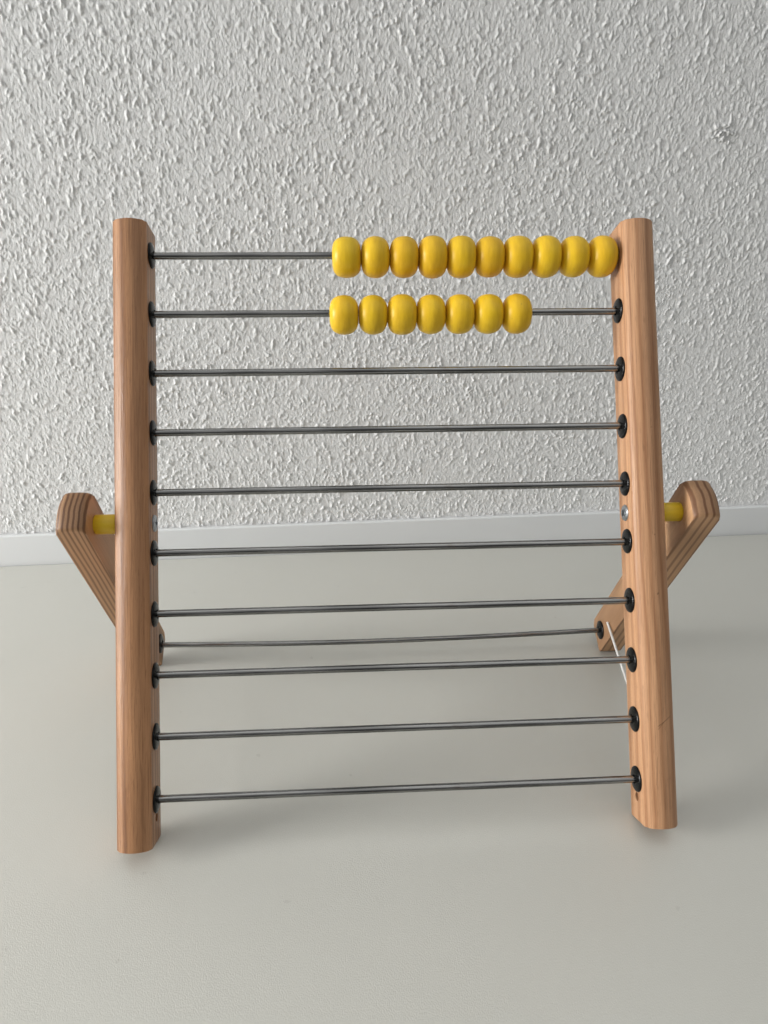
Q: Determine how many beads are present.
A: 17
